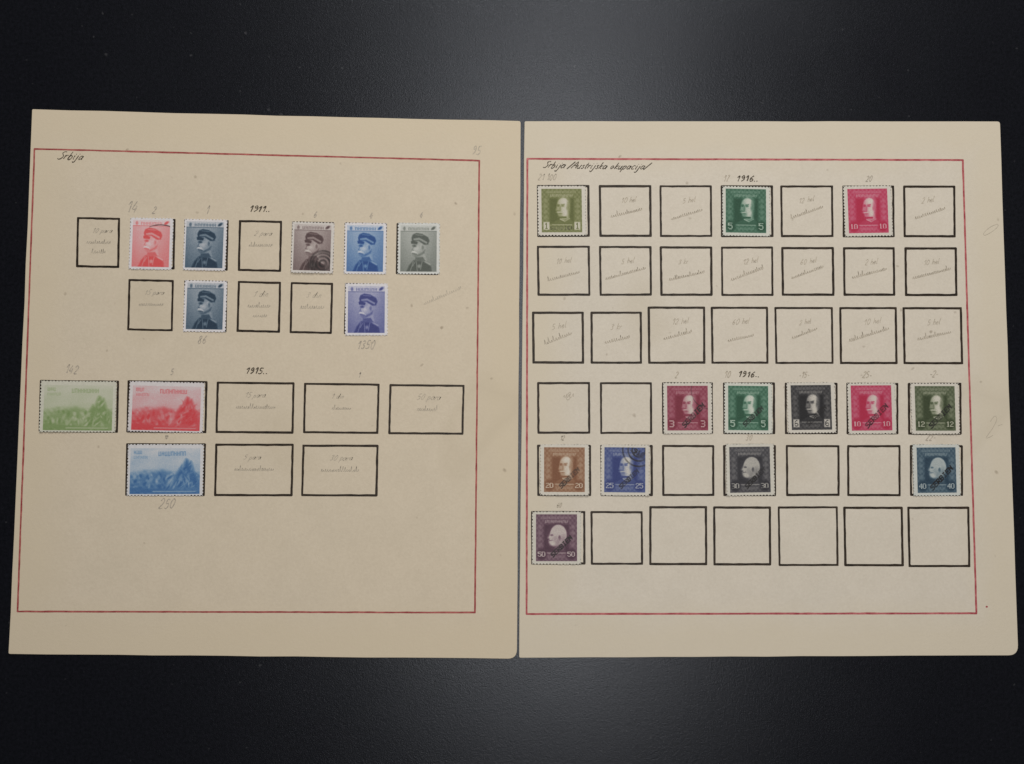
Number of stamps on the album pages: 23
